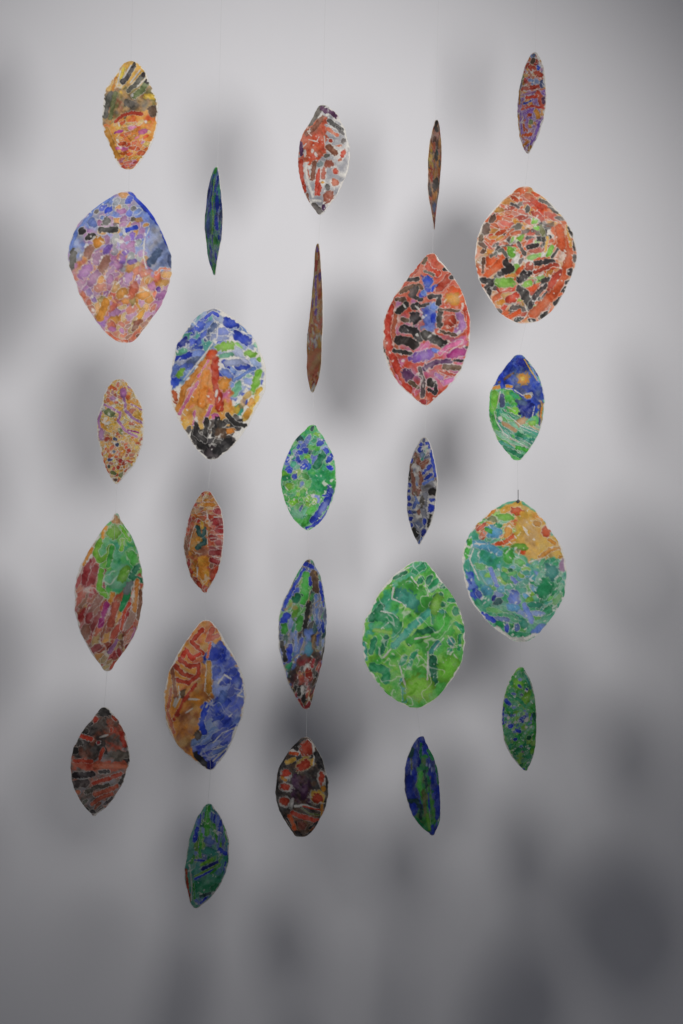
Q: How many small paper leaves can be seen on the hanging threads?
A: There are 15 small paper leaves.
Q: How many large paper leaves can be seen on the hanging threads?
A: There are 10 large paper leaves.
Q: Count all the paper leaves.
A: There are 25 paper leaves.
